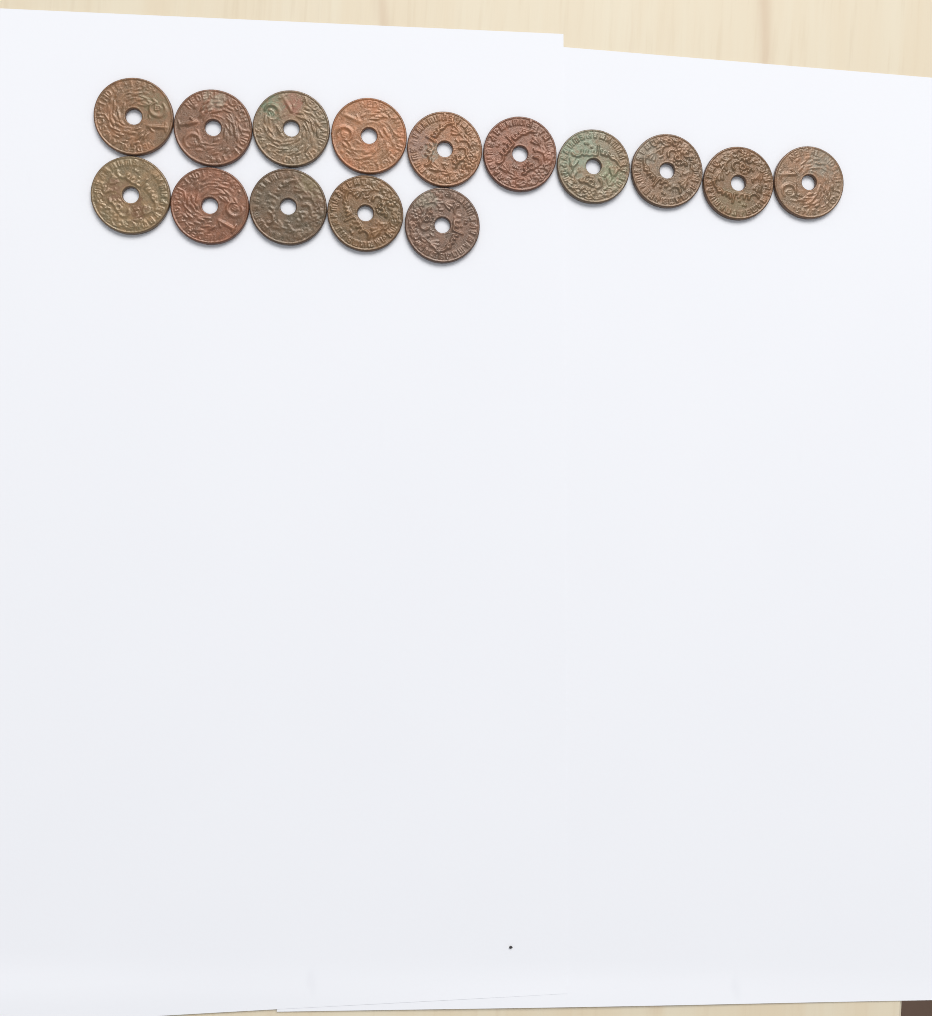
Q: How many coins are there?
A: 15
